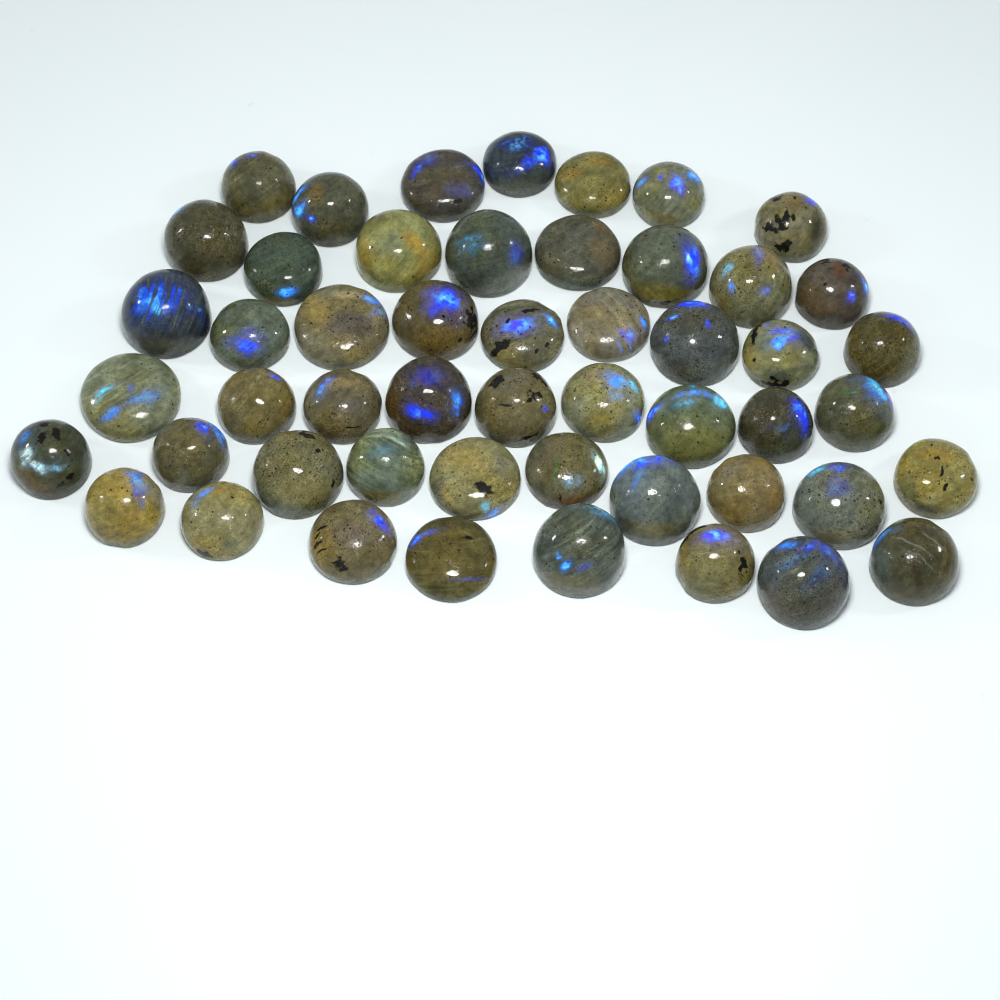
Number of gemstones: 51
